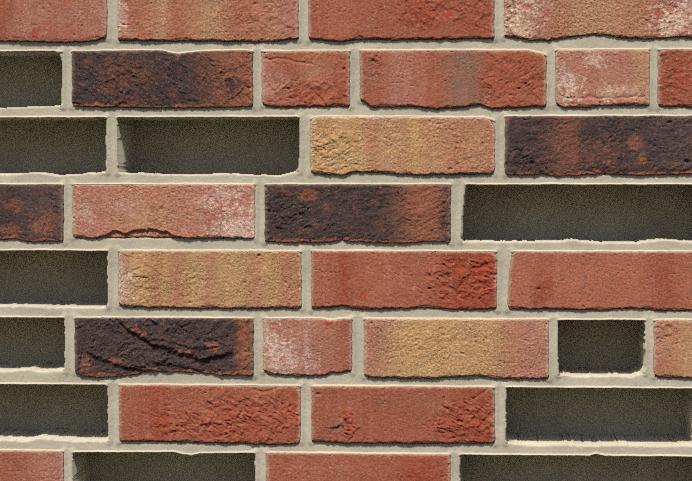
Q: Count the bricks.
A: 25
